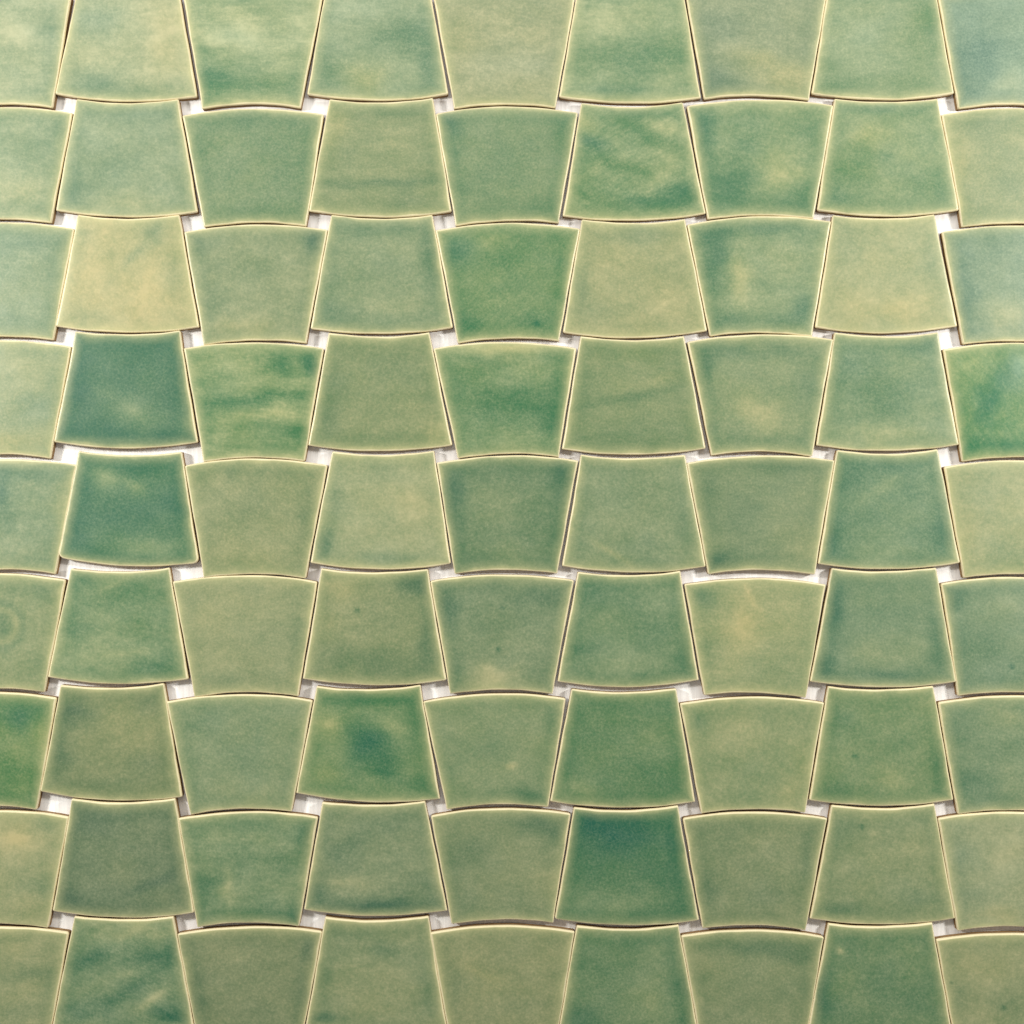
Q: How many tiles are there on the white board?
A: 81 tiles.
